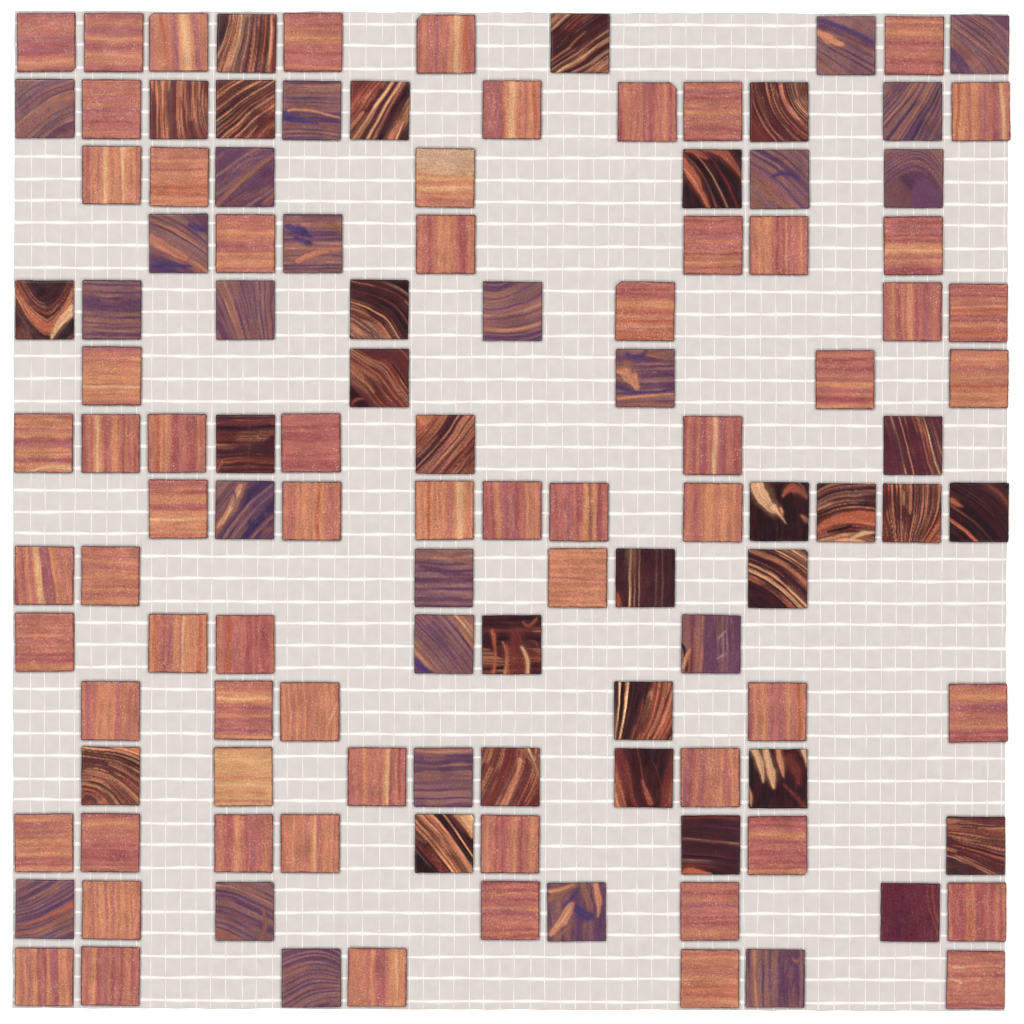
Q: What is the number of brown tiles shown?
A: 29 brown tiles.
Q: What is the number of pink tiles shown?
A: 65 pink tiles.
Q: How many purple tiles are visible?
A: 24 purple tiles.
